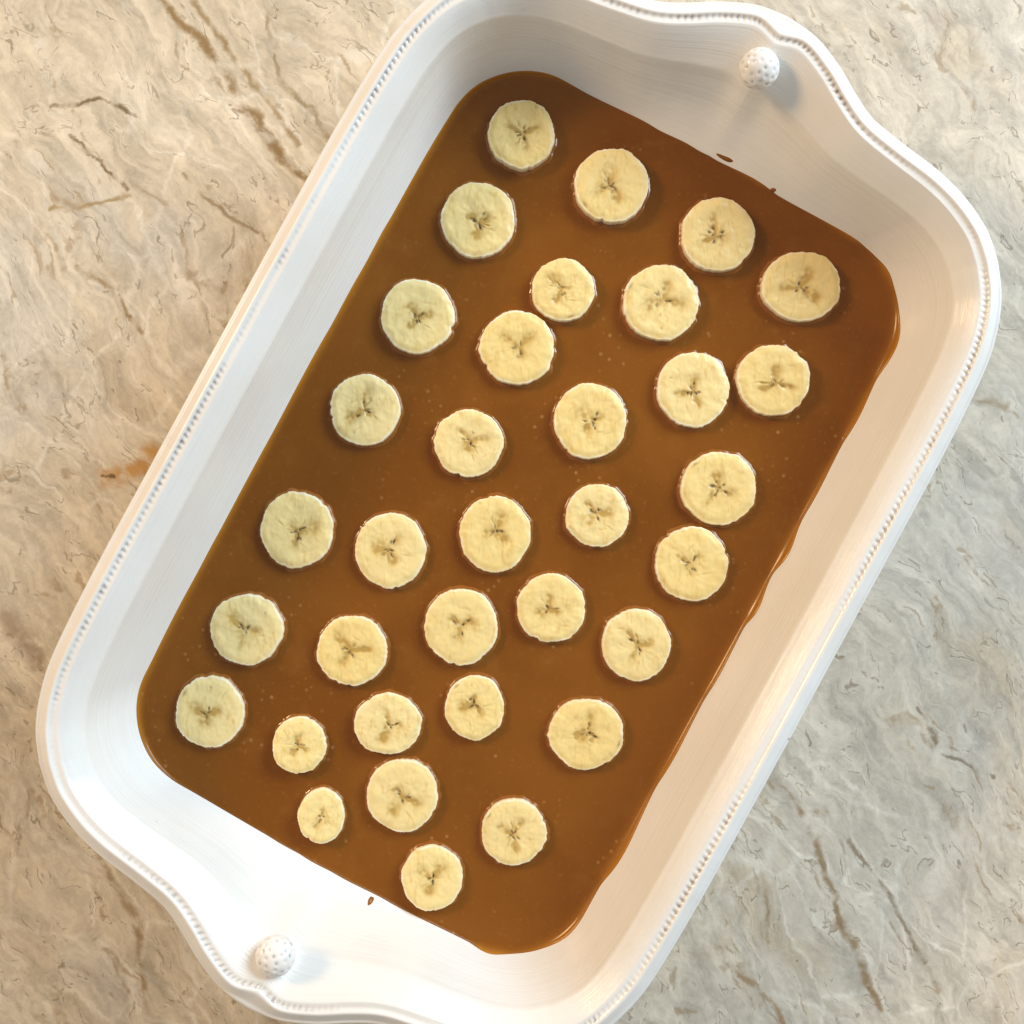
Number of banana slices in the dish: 34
